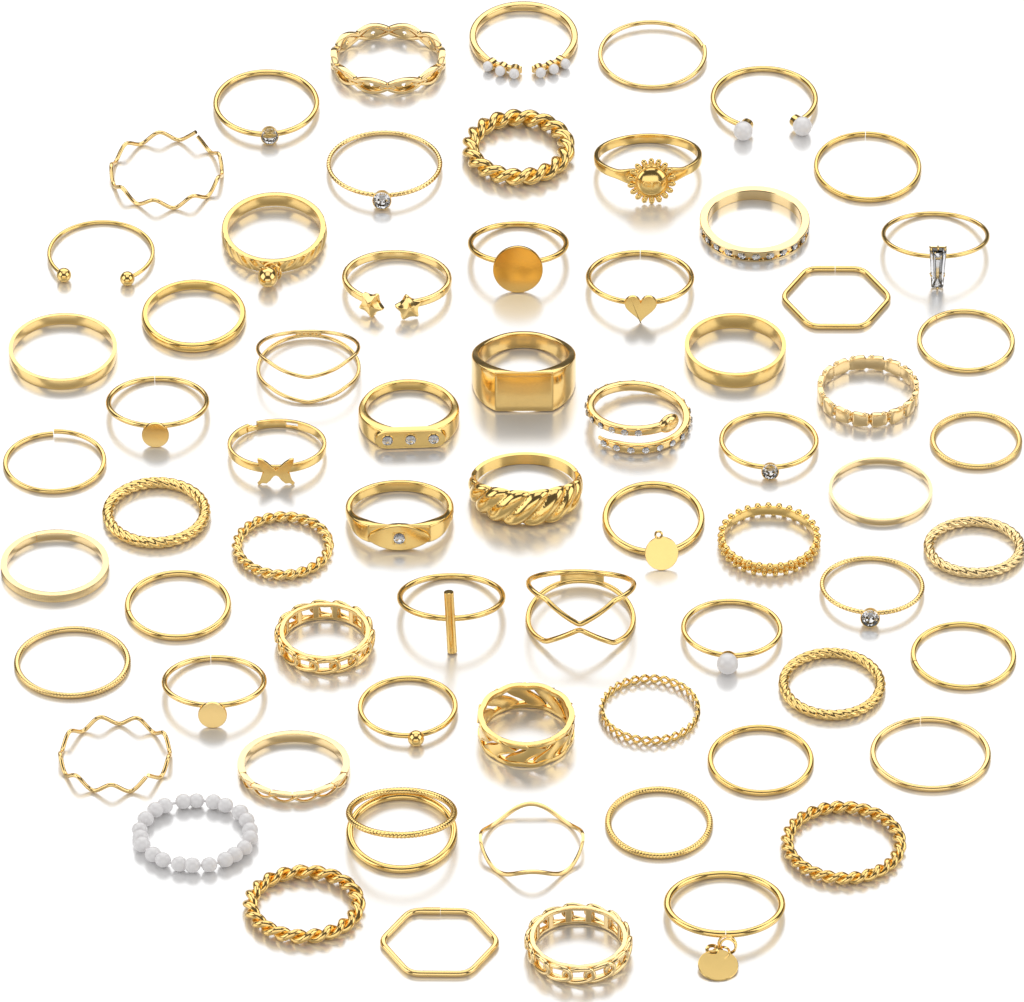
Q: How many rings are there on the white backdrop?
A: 67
